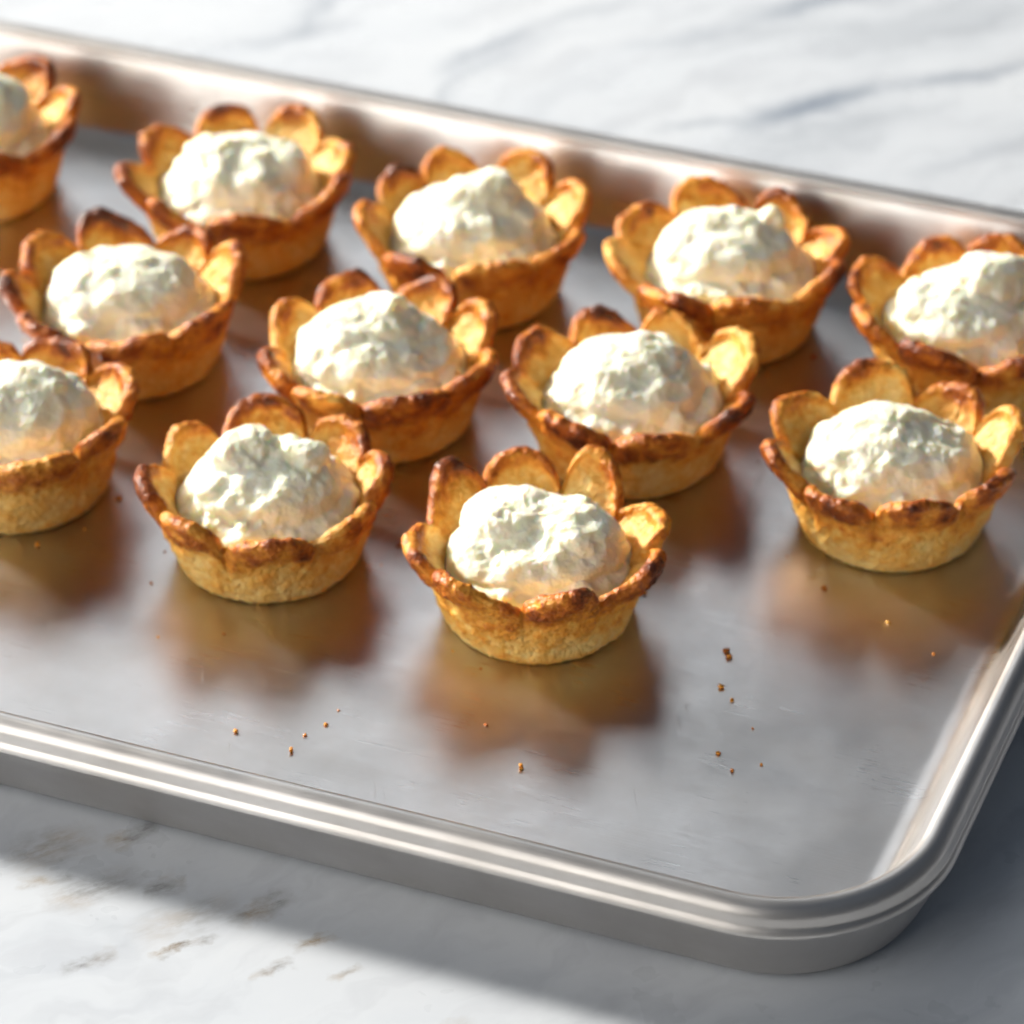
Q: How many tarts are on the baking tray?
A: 12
